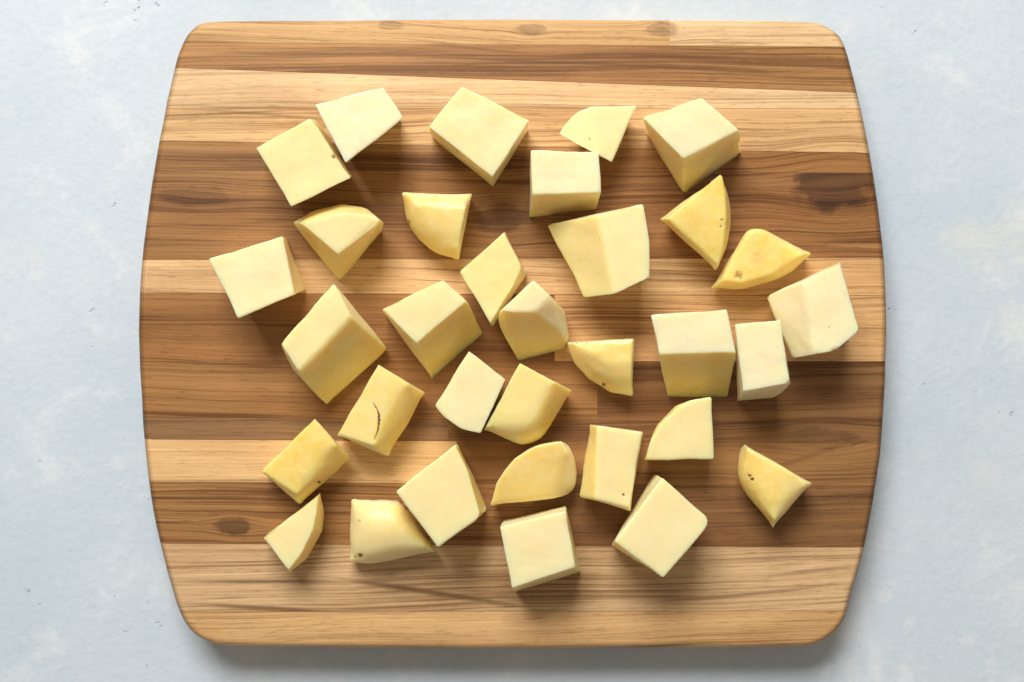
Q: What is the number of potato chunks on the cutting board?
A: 33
